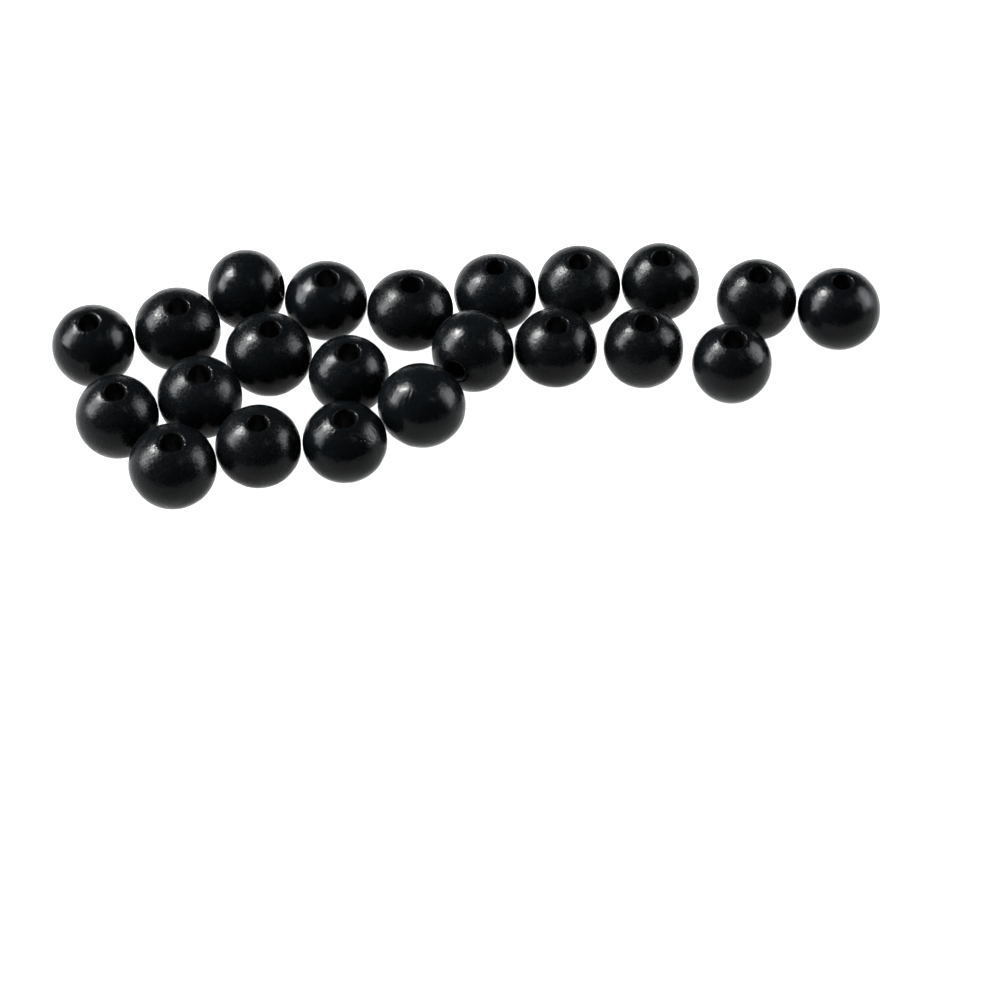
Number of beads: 22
